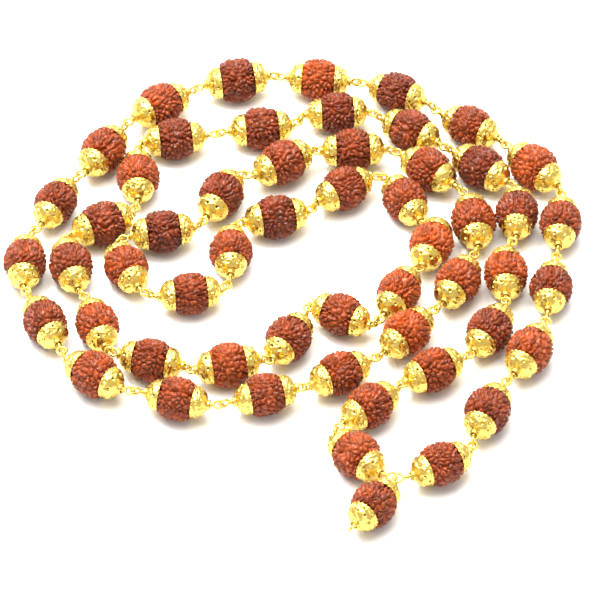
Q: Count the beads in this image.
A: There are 55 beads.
